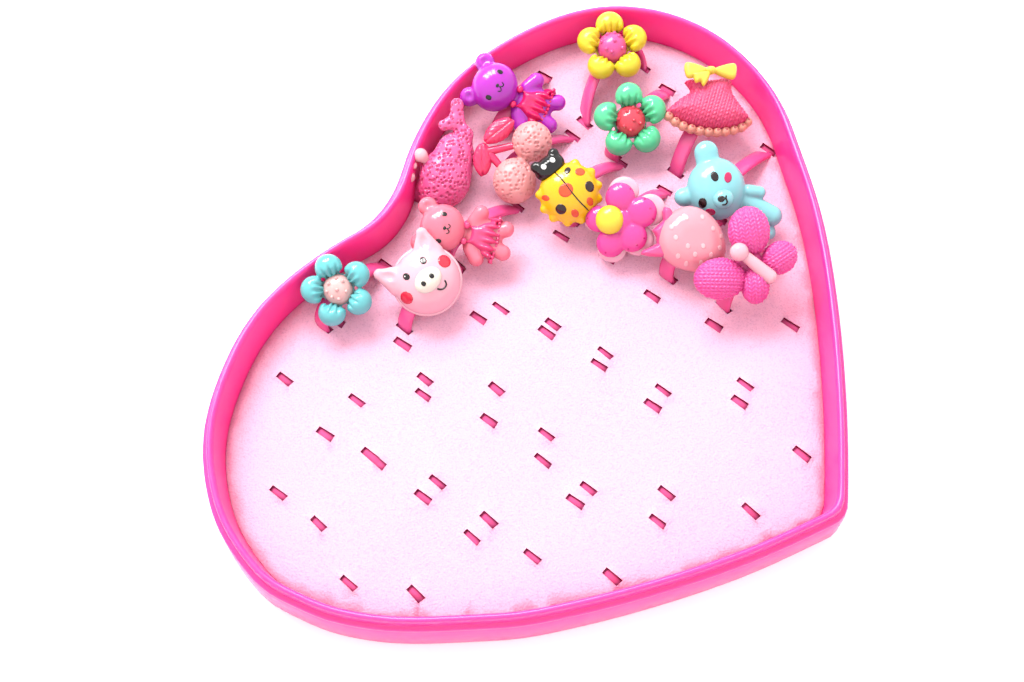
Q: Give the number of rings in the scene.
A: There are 14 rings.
